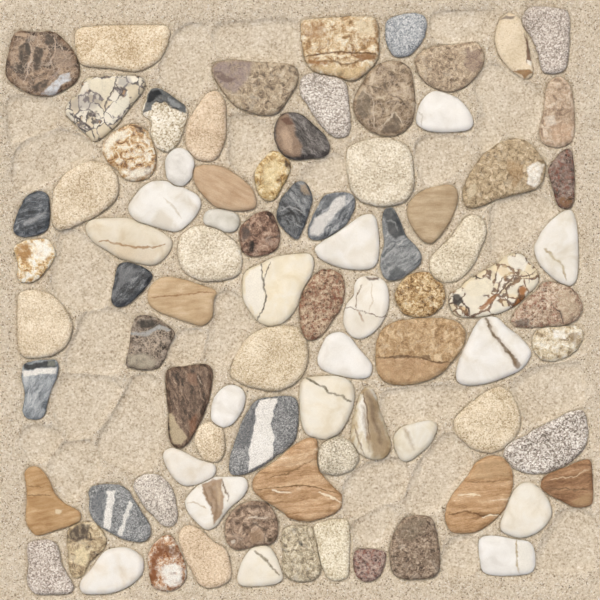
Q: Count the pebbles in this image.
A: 85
